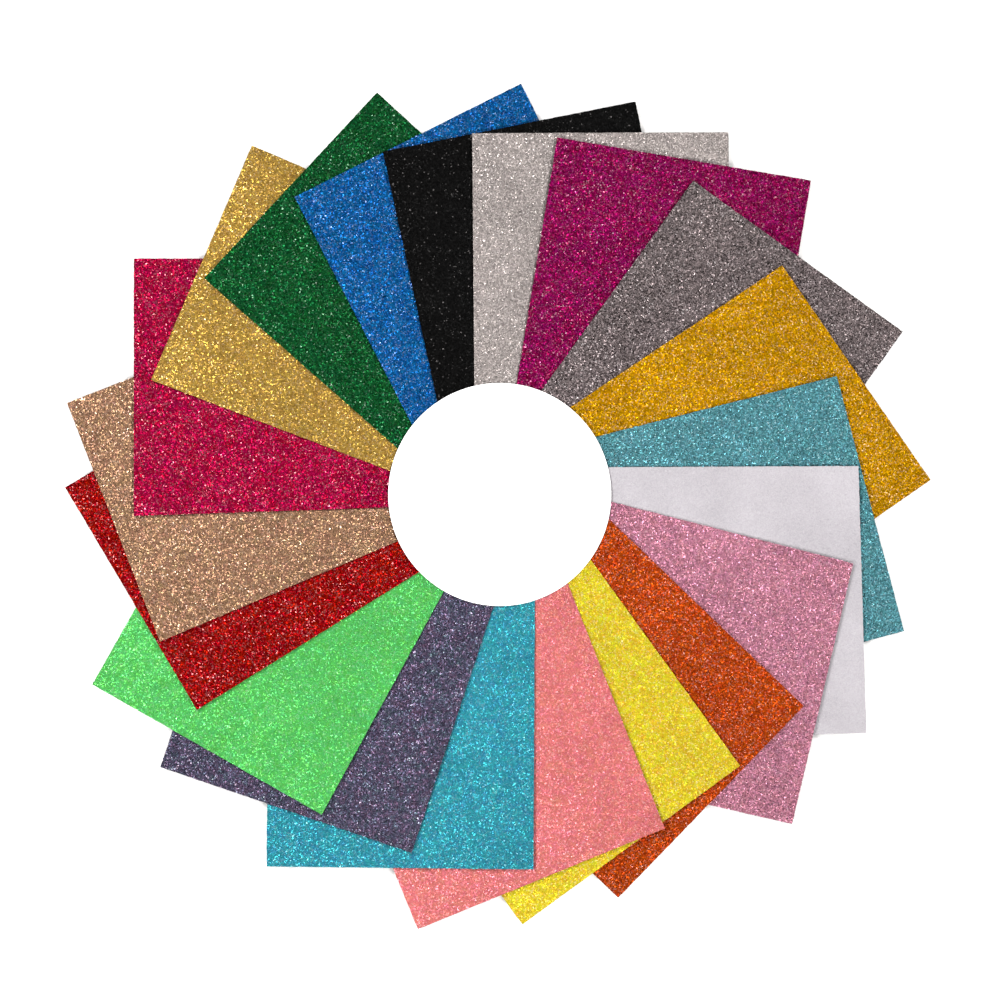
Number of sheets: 20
